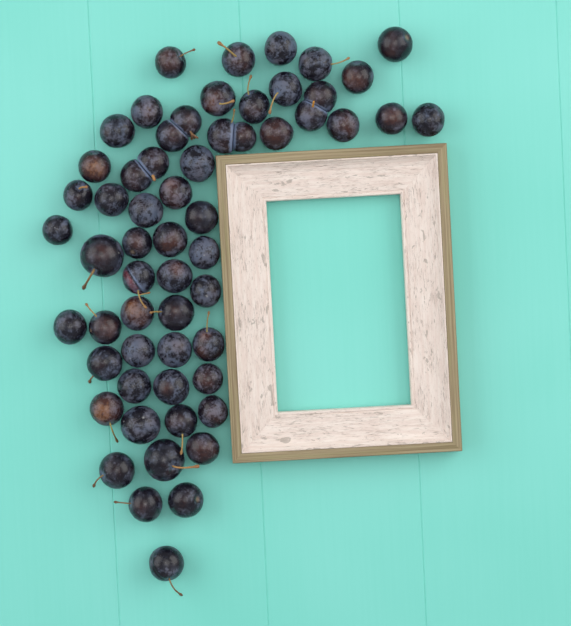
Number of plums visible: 59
